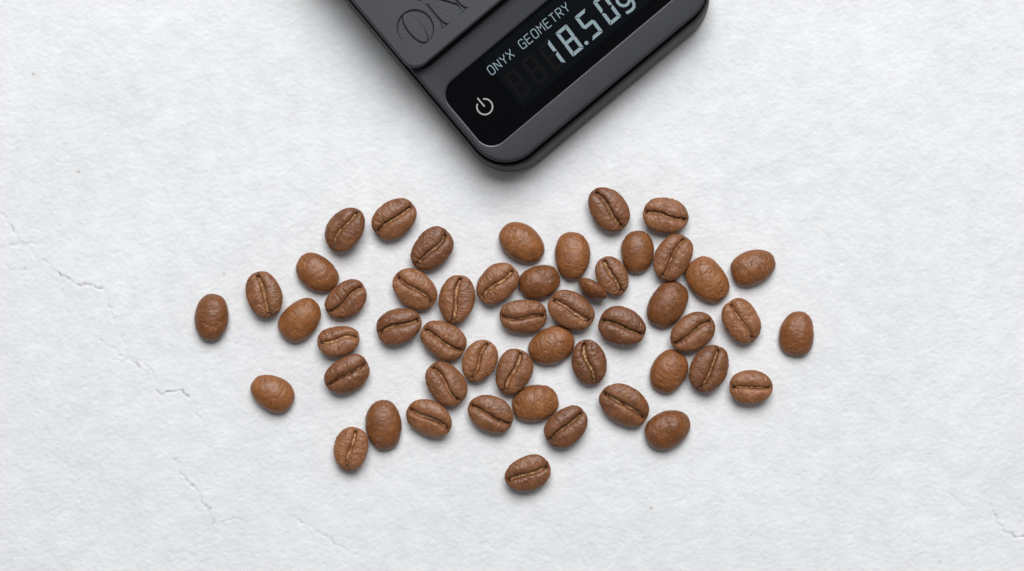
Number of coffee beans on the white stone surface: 51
